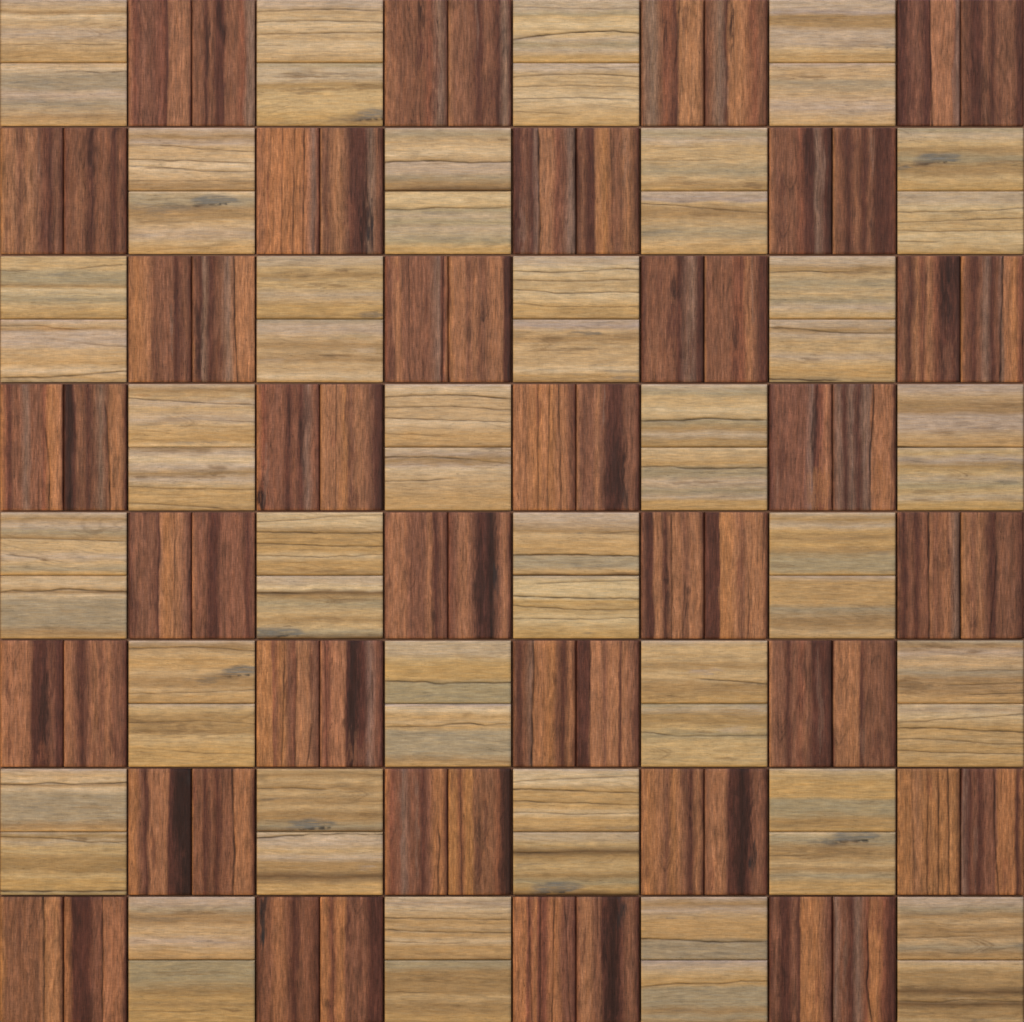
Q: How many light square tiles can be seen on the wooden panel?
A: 32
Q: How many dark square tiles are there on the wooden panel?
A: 32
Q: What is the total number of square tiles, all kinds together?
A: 64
